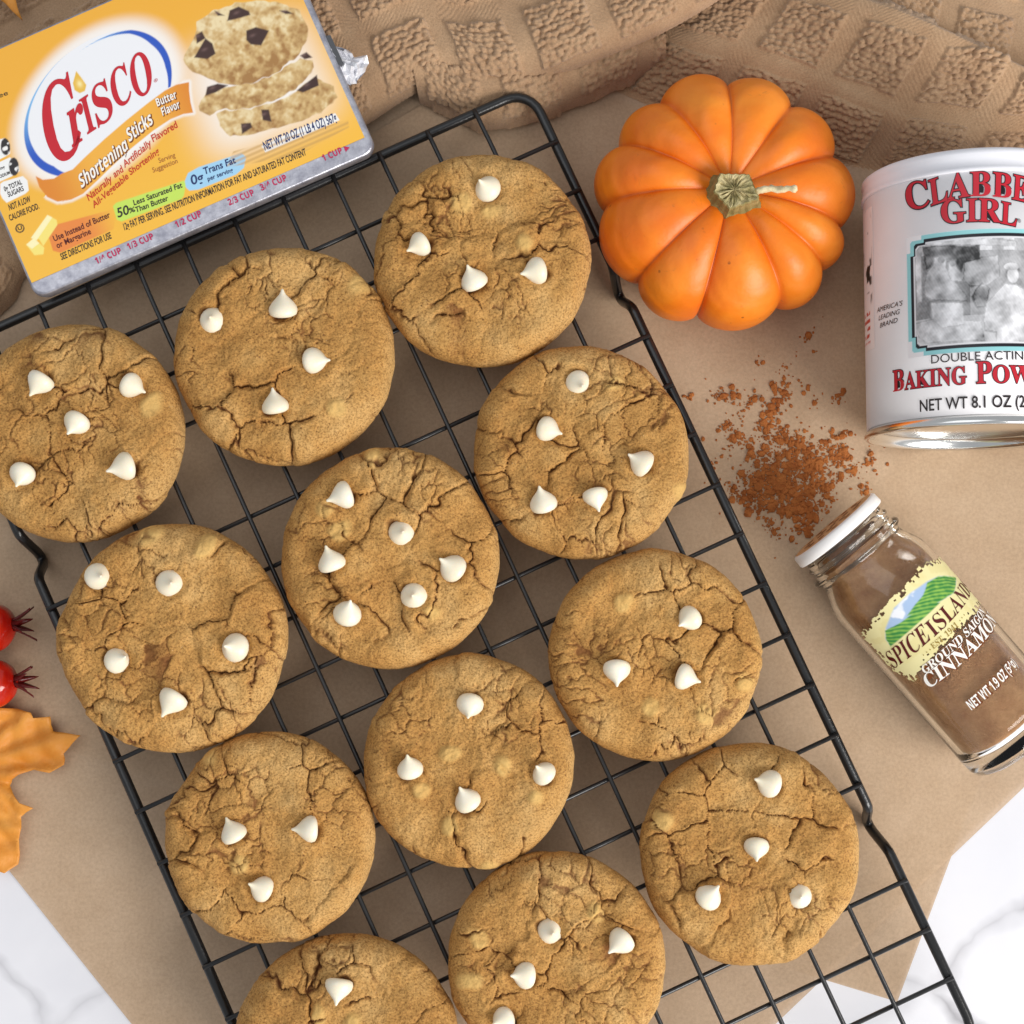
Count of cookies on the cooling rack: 12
